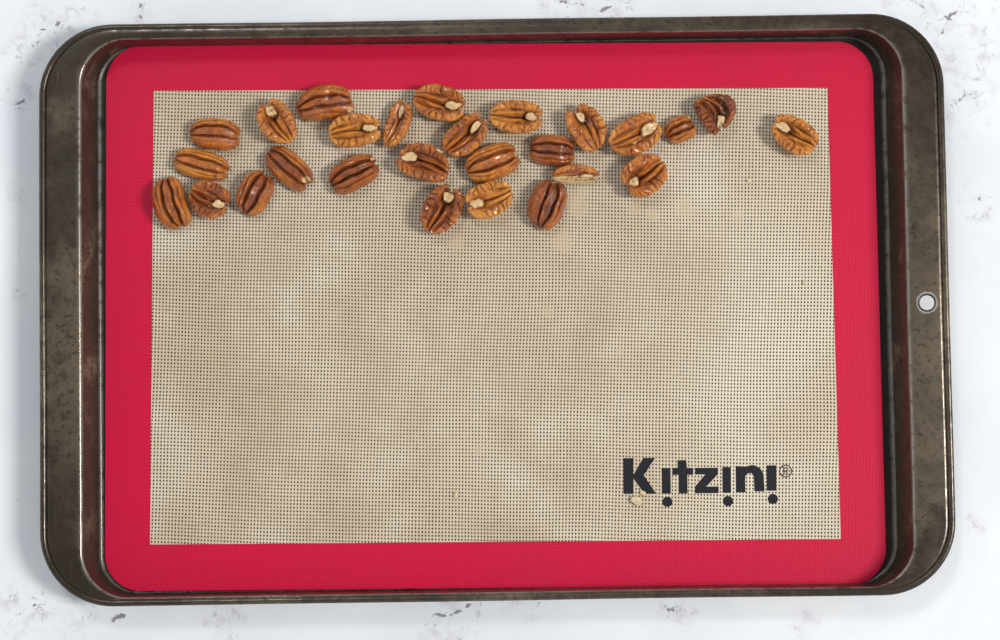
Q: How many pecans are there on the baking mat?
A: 27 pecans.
